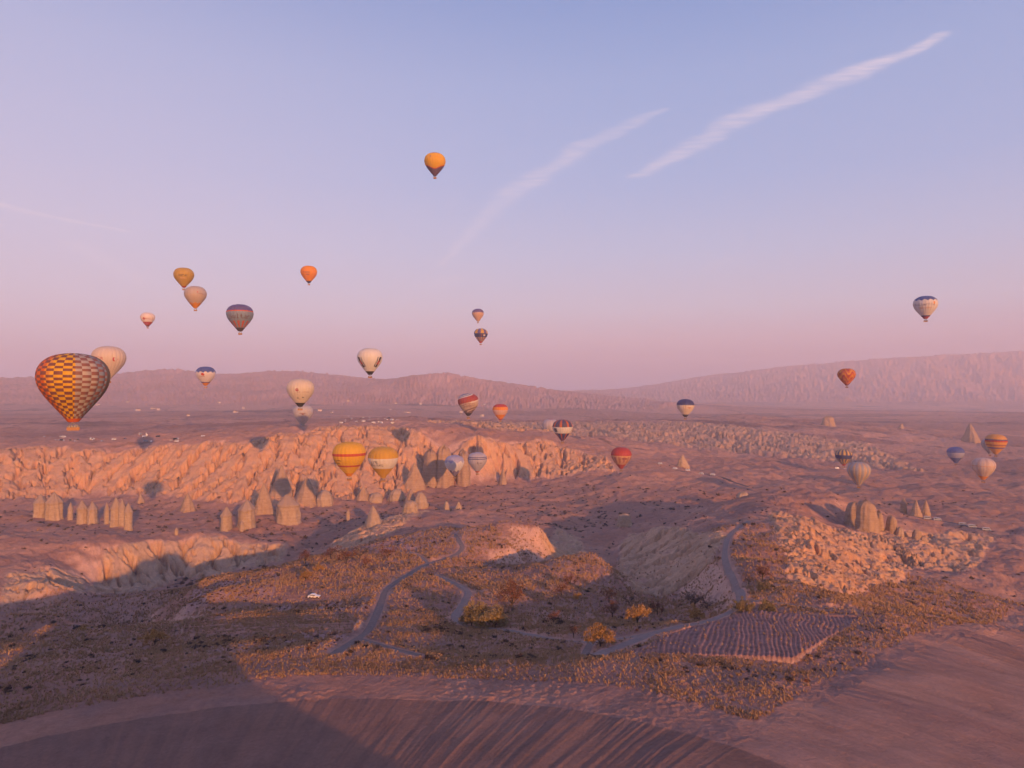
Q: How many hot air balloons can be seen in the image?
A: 32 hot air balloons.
